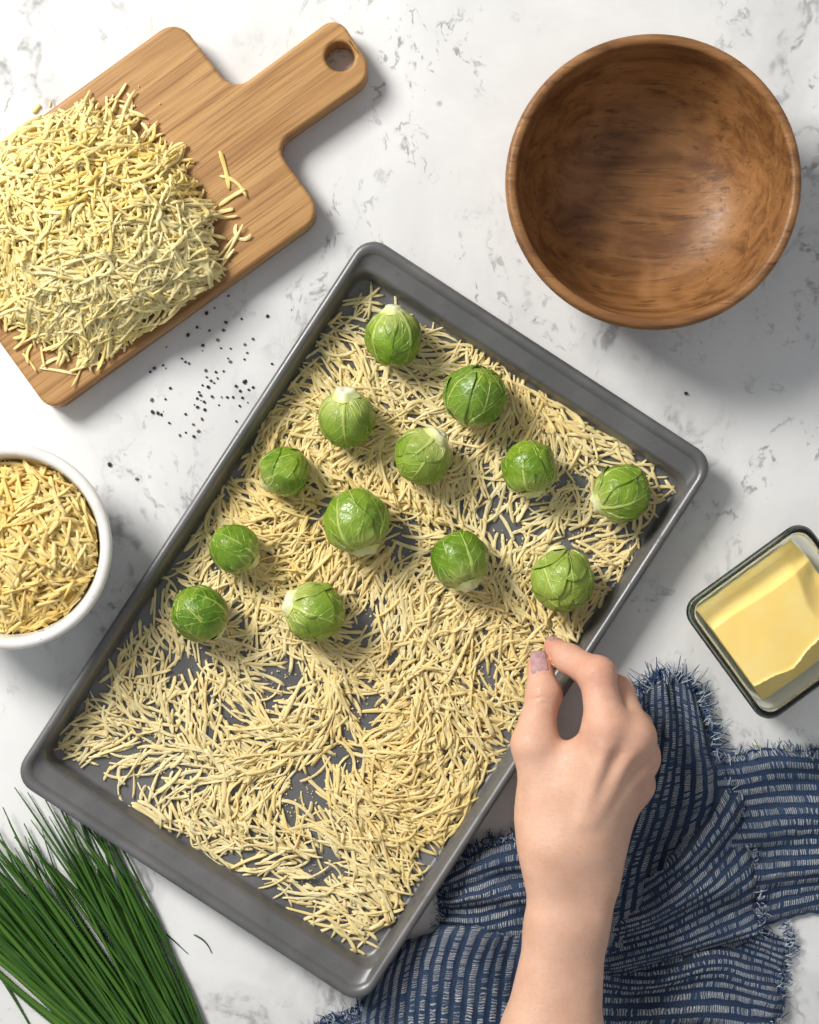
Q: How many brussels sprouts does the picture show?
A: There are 13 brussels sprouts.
